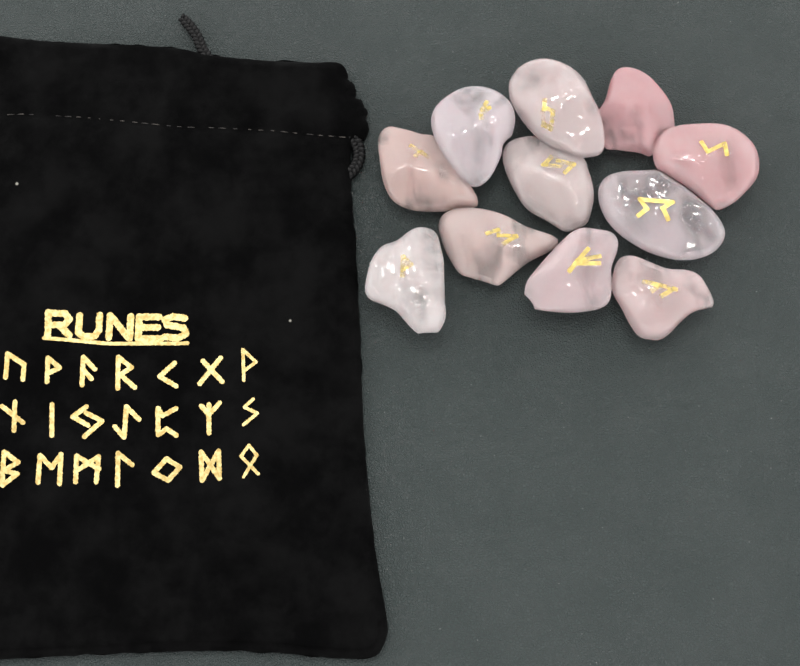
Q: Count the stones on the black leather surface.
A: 11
